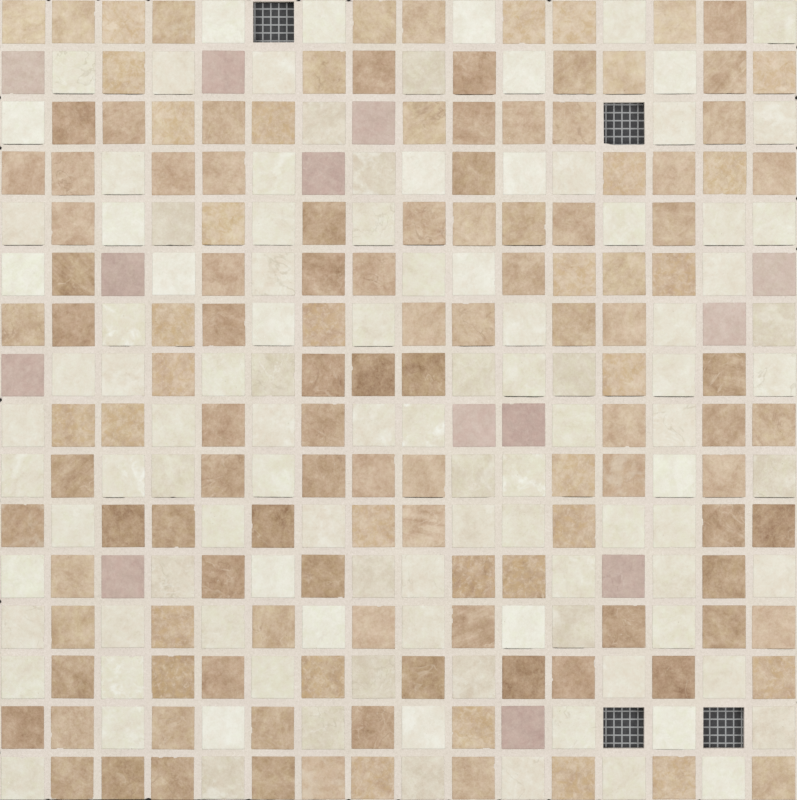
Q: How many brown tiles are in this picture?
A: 131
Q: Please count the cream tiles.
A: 108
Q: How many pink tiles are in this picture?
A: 13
